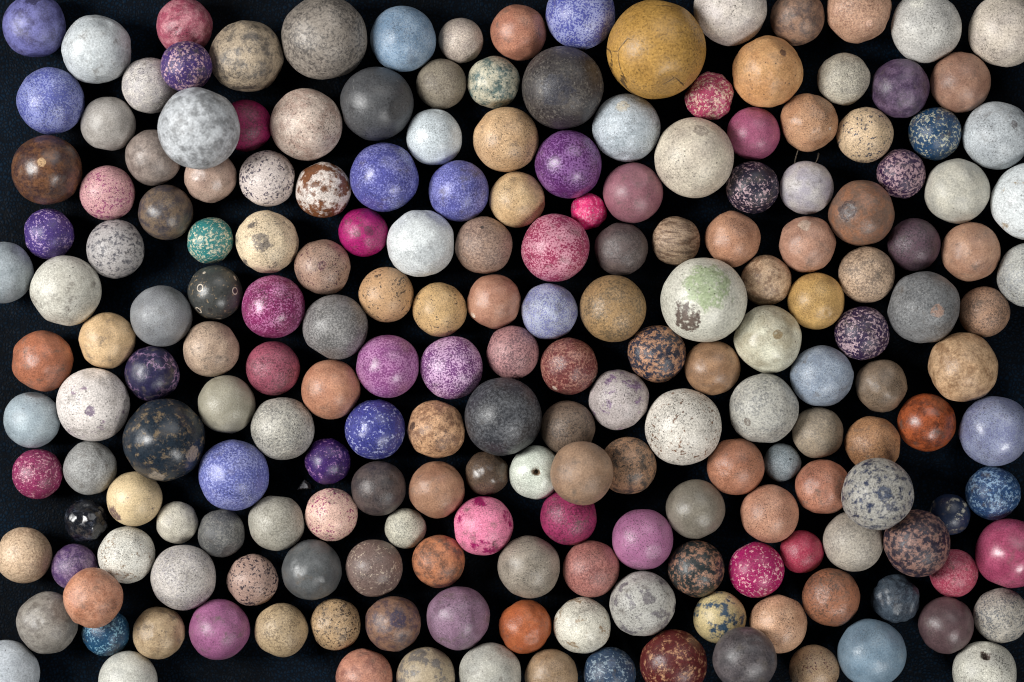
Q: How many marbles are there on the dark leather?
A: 200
